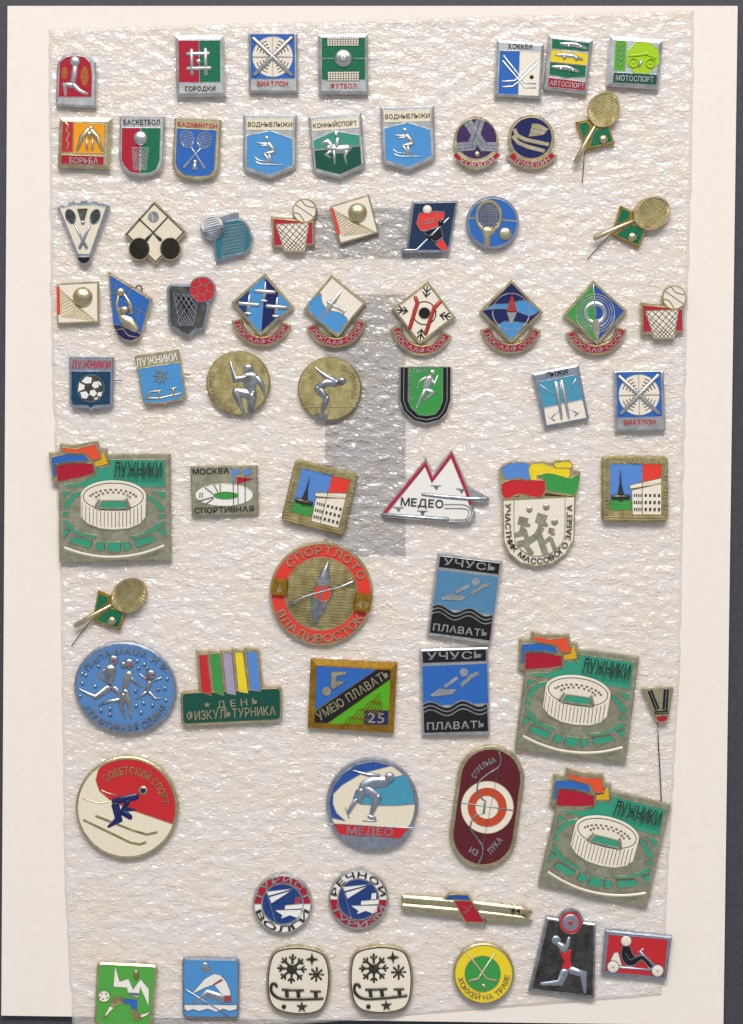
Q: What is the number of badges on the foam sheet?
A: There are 69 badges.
